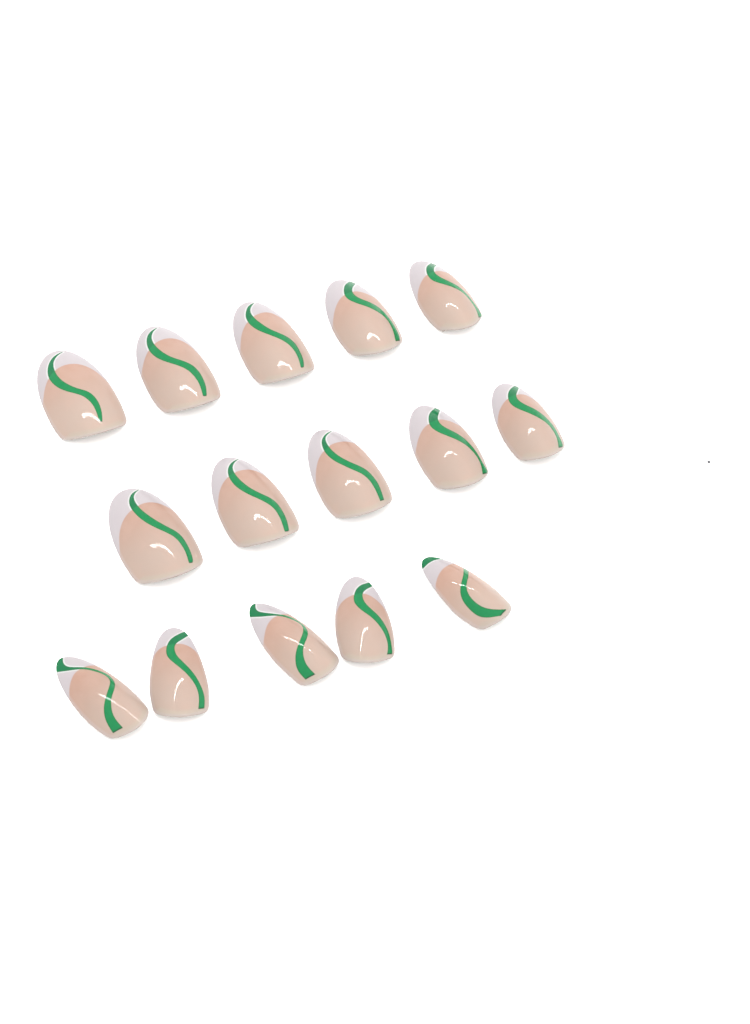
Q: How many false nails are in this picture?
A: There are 15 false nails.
